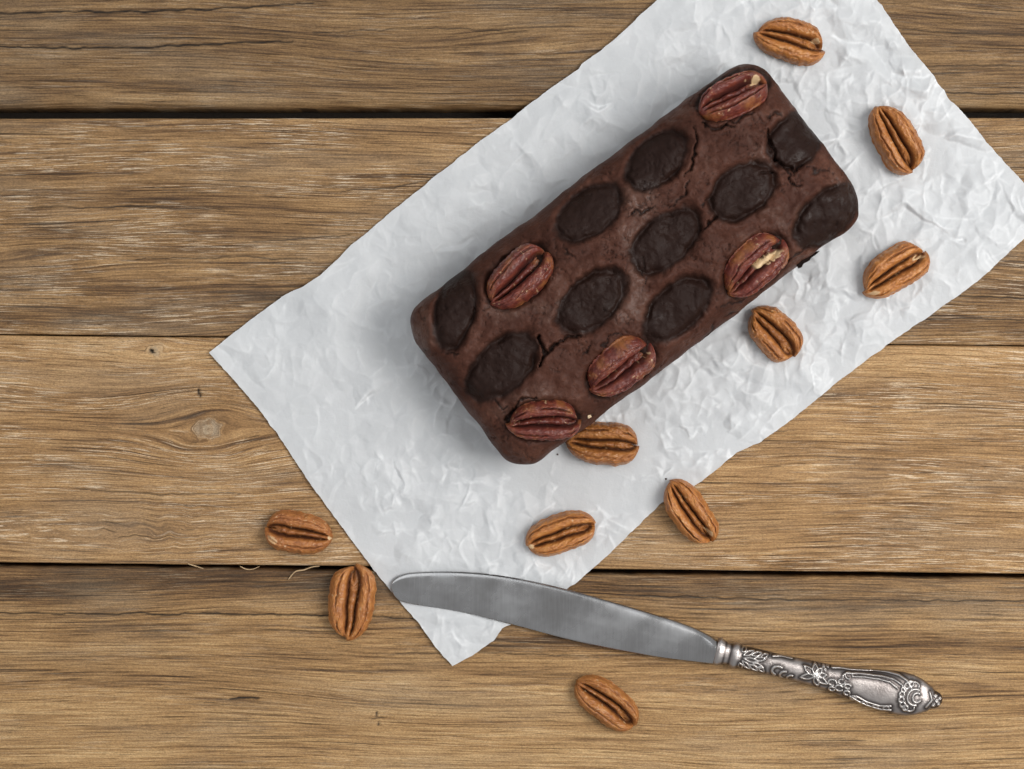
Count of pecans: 15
